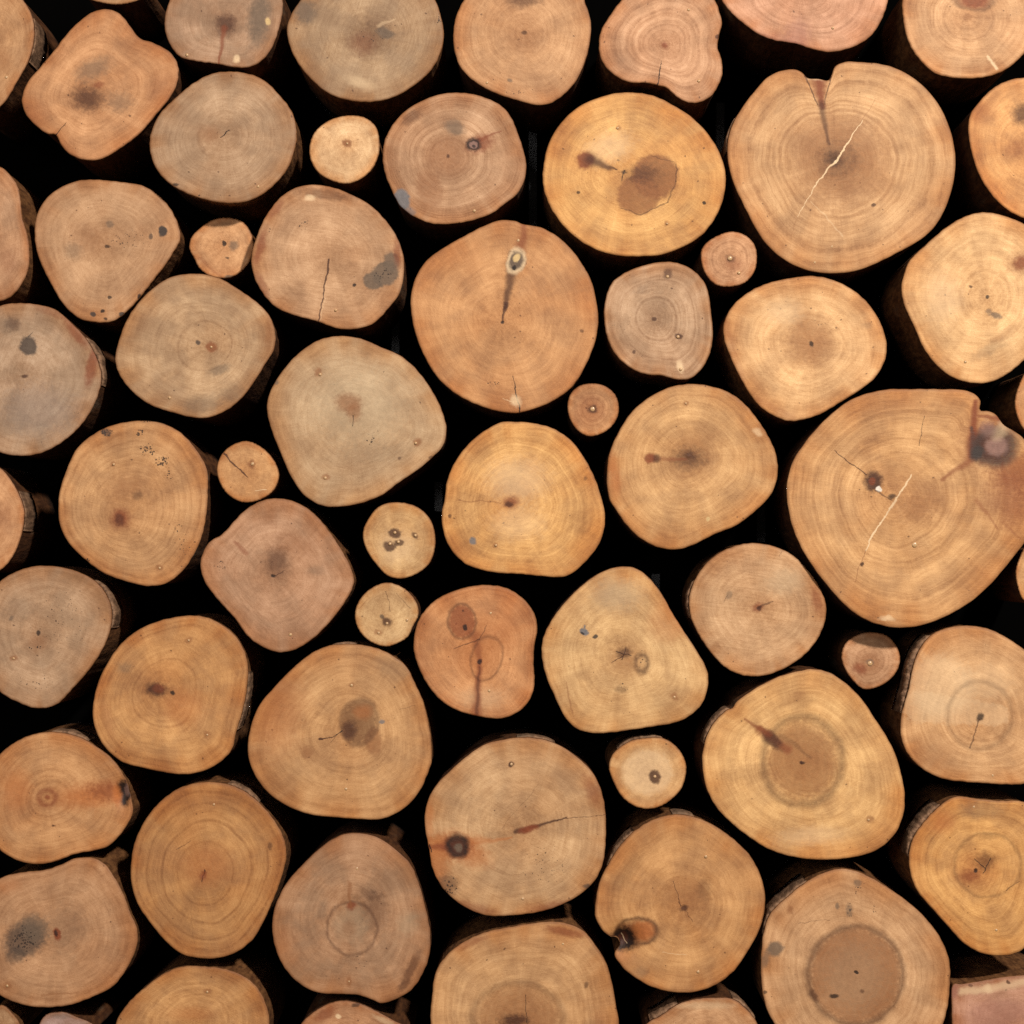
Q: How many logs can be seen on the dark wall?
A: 64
